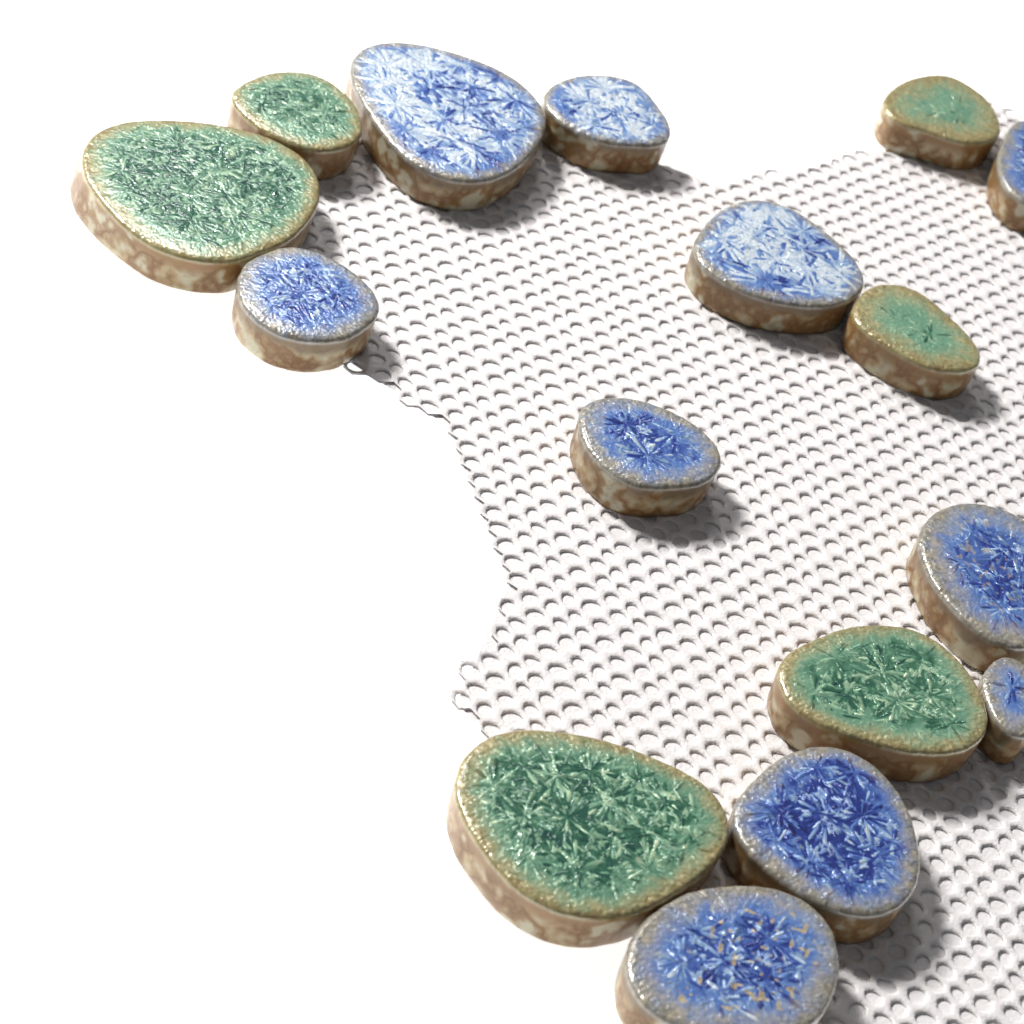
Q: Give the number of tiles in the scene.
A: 16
